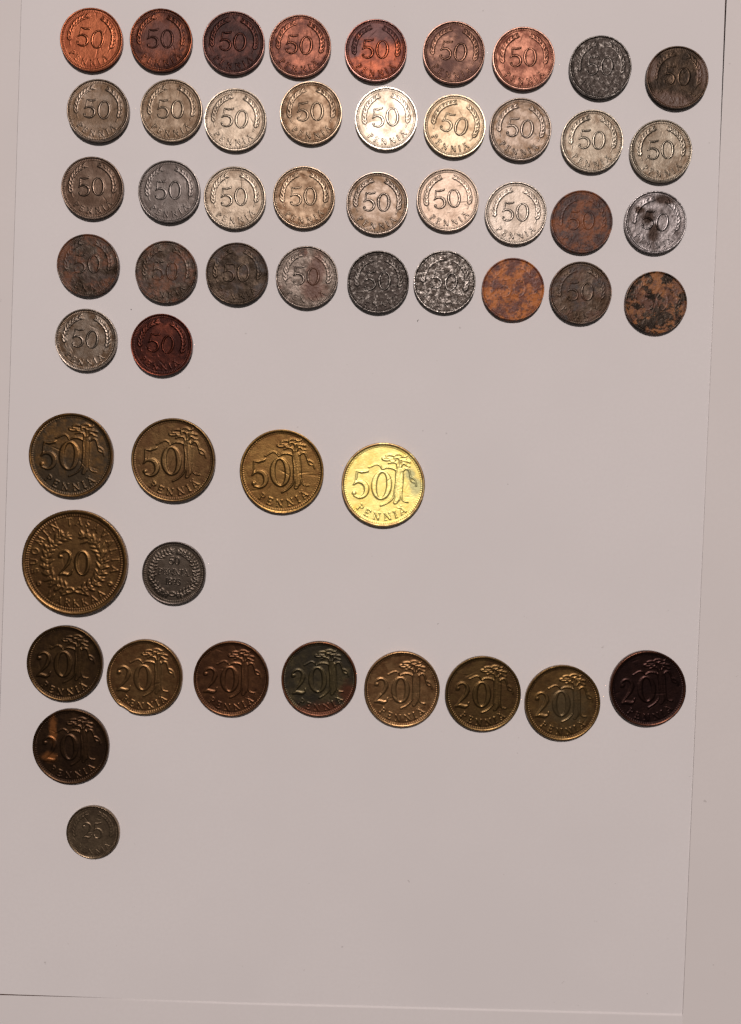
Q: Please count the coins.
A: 54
